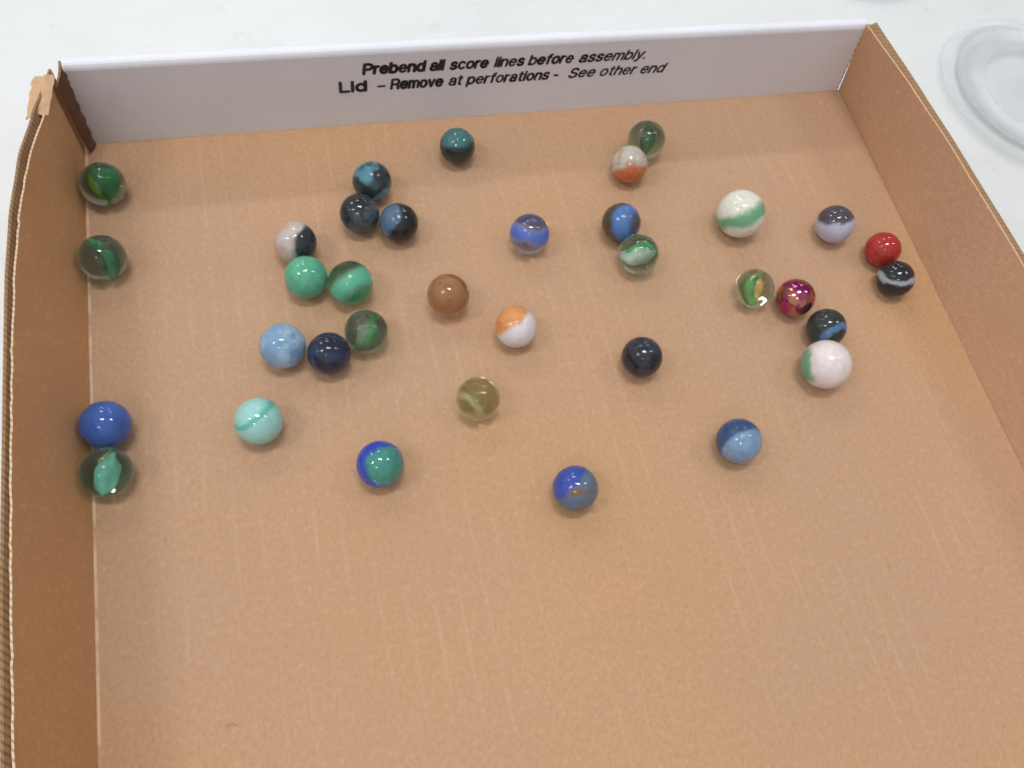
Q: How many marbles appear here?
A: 35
